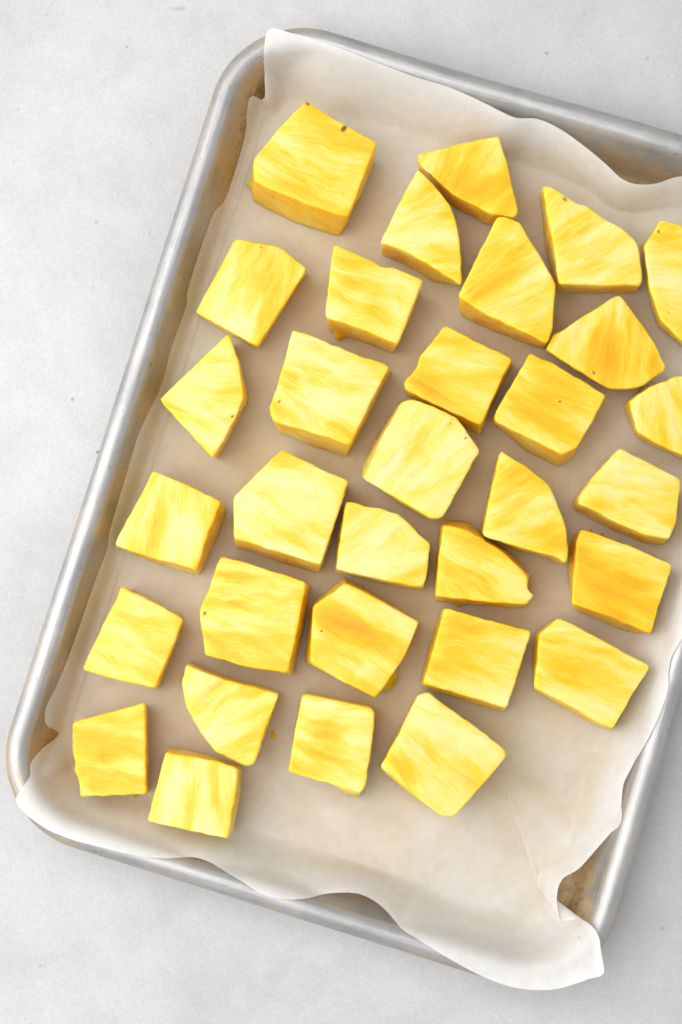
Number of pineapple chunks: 32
